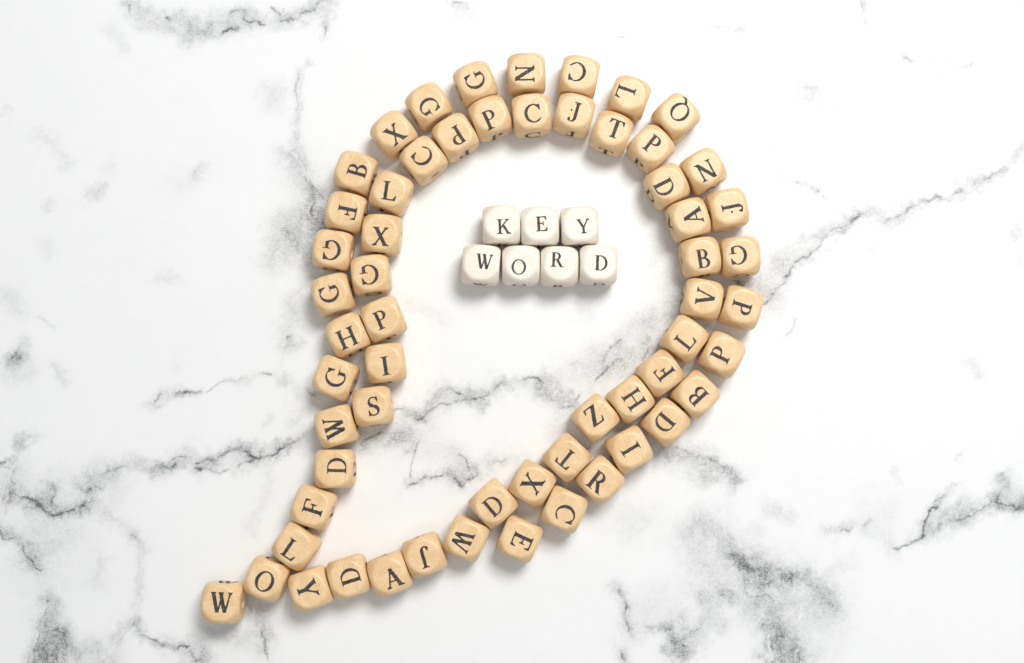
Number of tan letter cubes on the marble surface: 59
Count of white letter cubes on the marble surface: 7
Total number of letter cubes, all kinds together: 66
